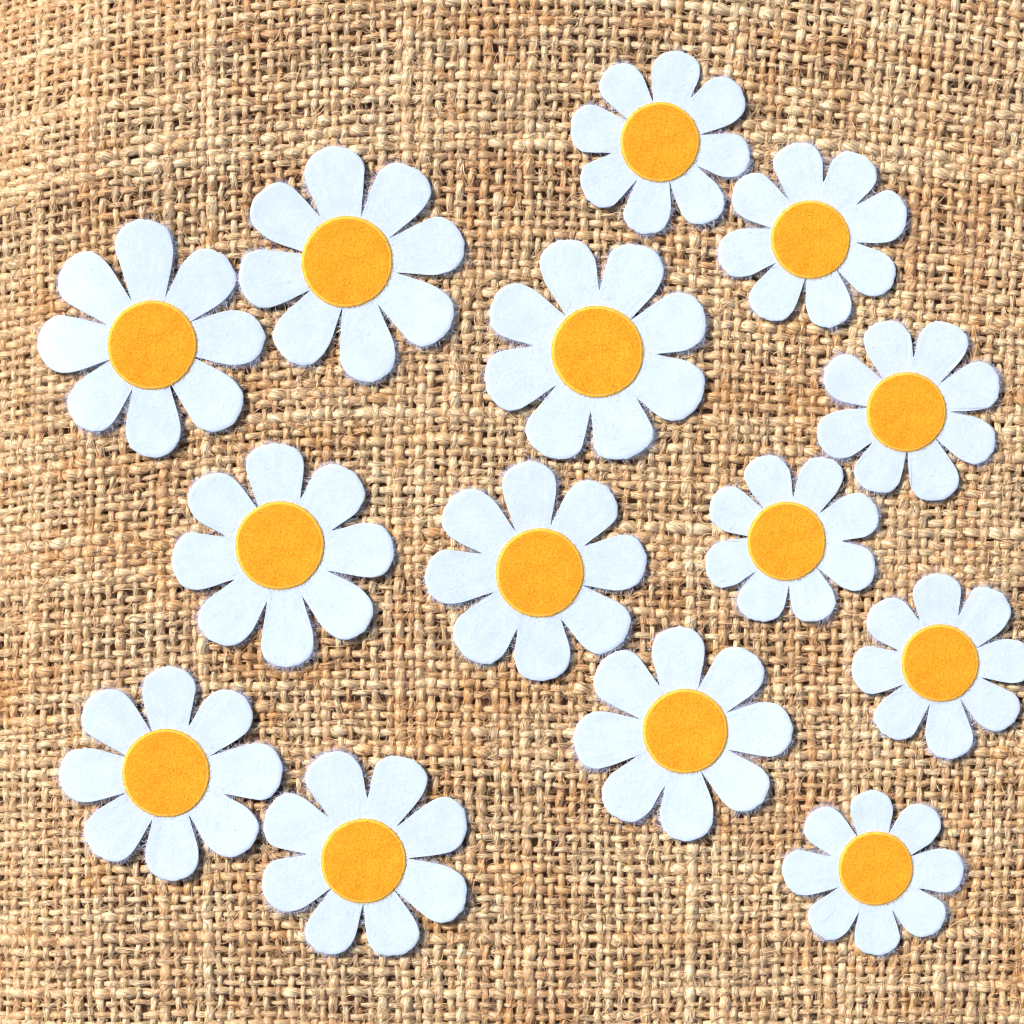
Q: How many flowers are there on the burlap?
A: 14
